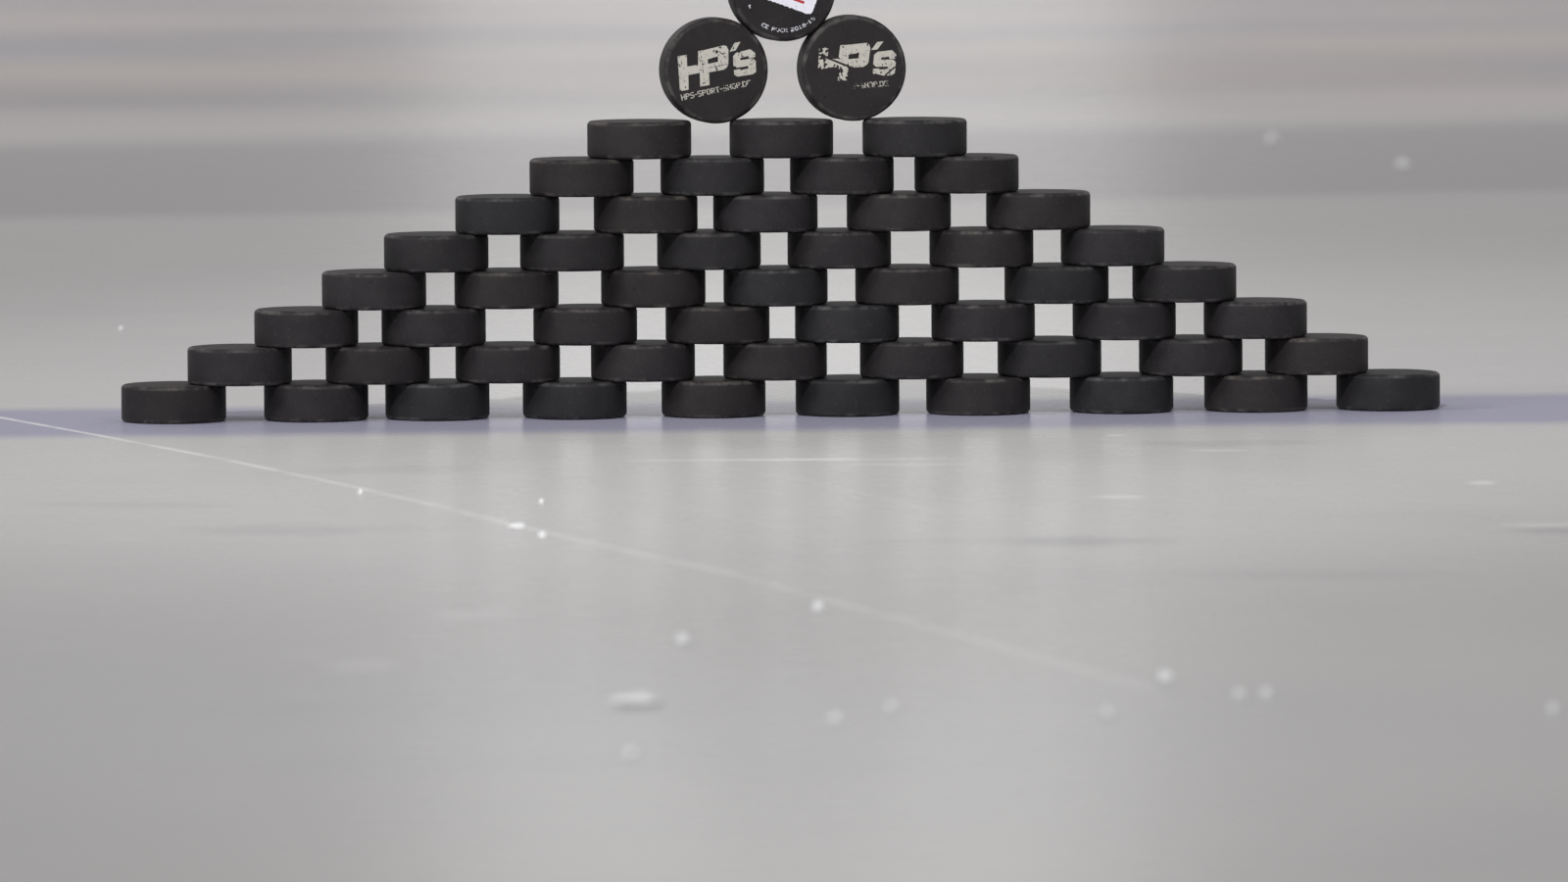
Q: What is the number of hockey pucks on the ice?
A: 55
